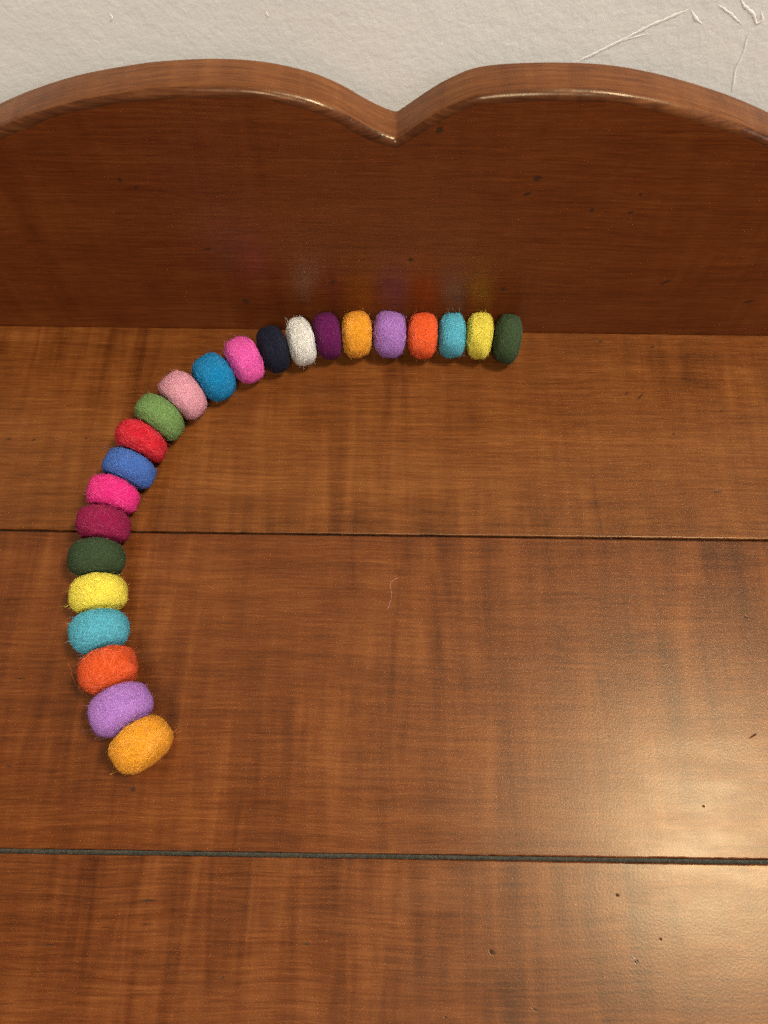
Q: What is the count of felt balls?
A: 23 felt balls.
